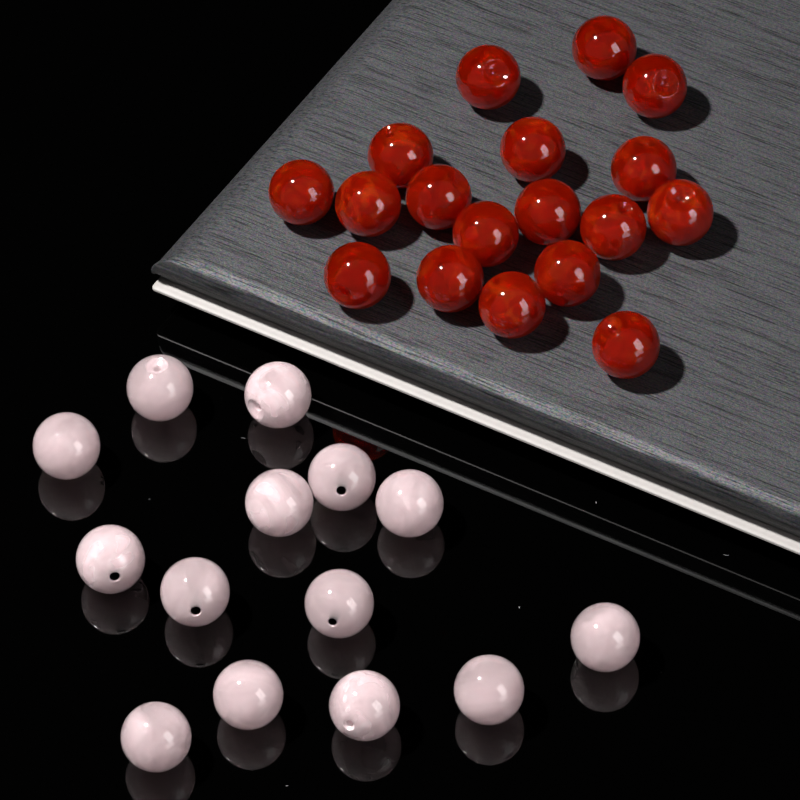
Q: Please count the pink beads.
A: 14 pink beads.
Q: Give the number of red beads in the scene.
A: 18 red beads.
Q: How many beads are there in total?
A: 32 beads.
